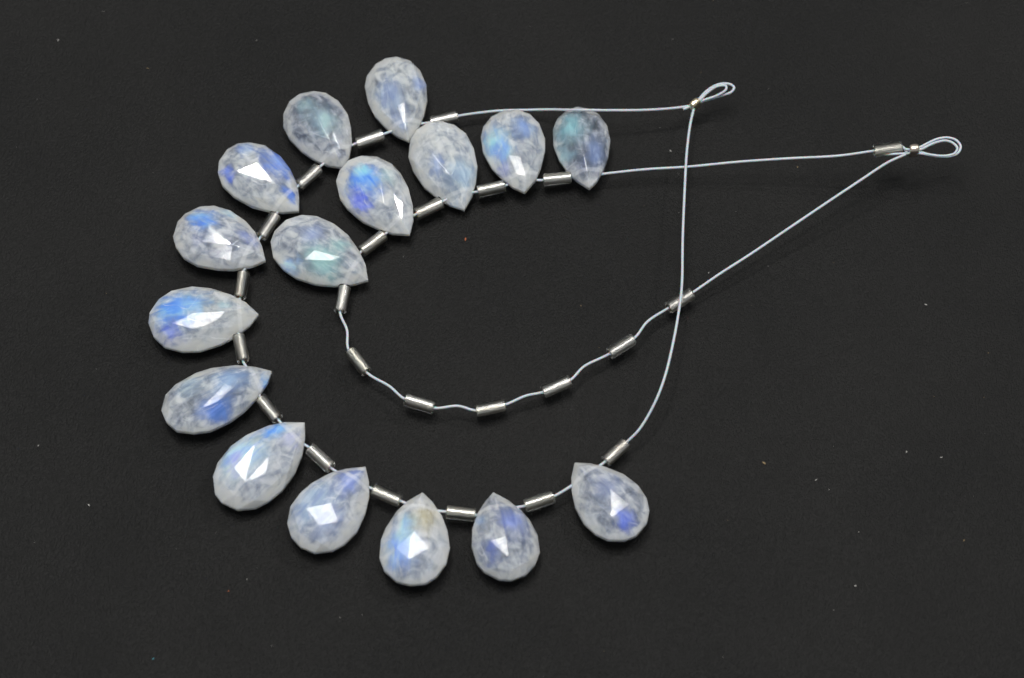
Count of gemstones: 16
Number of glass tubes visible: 24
